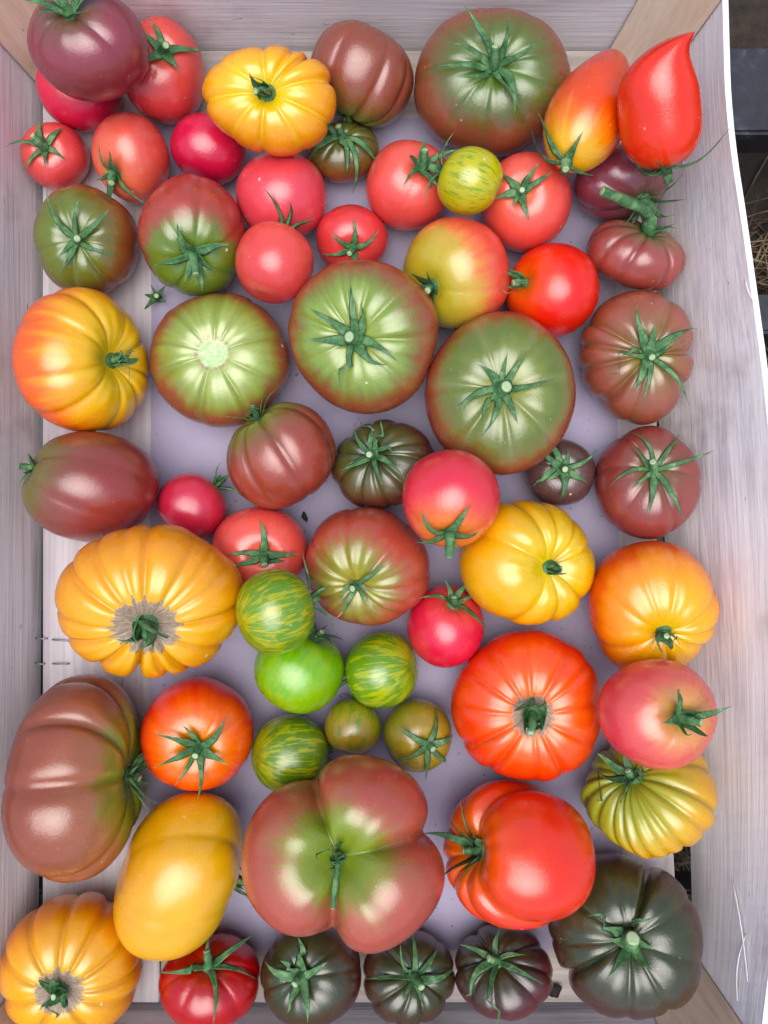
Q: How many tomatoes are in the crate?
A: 62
